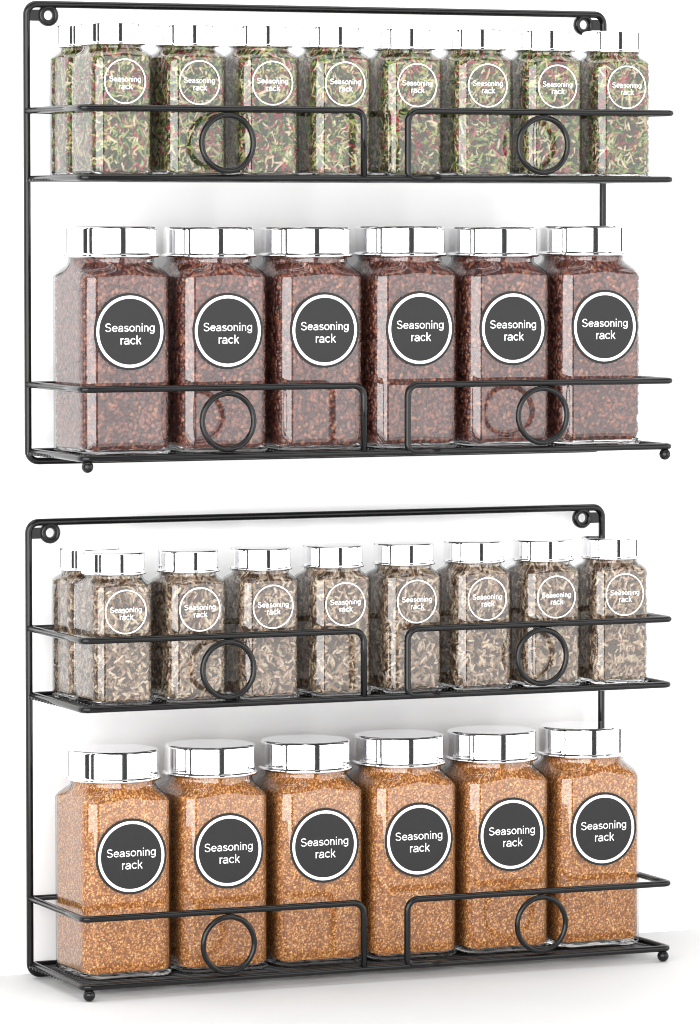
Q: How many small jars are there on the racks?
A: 18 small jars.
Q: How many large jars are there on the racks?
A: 12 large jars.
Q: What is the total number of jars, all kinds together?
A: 30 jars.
